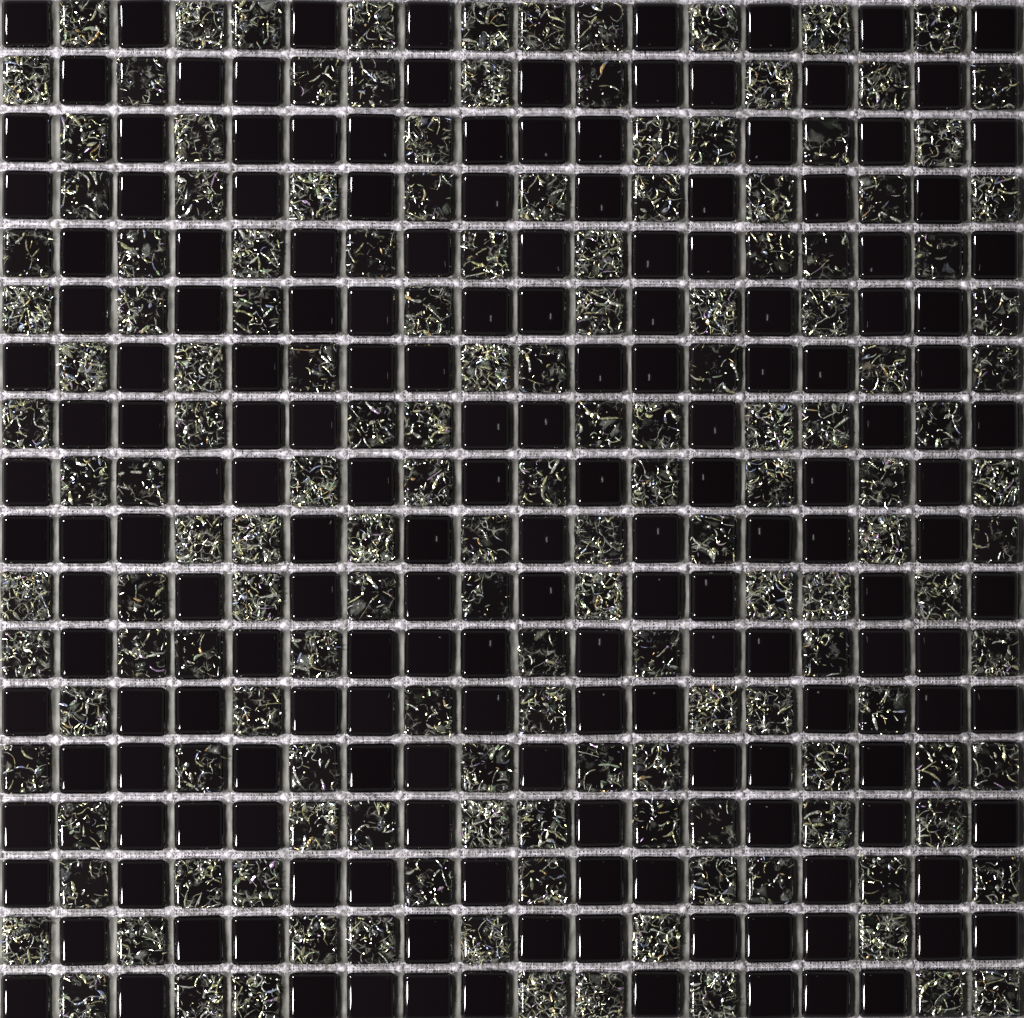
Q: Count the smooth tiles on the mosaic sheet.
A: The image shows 172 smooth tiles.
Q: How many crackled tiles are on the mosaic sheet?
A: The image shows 152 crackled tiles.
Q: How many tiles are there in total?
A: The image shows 324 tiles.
